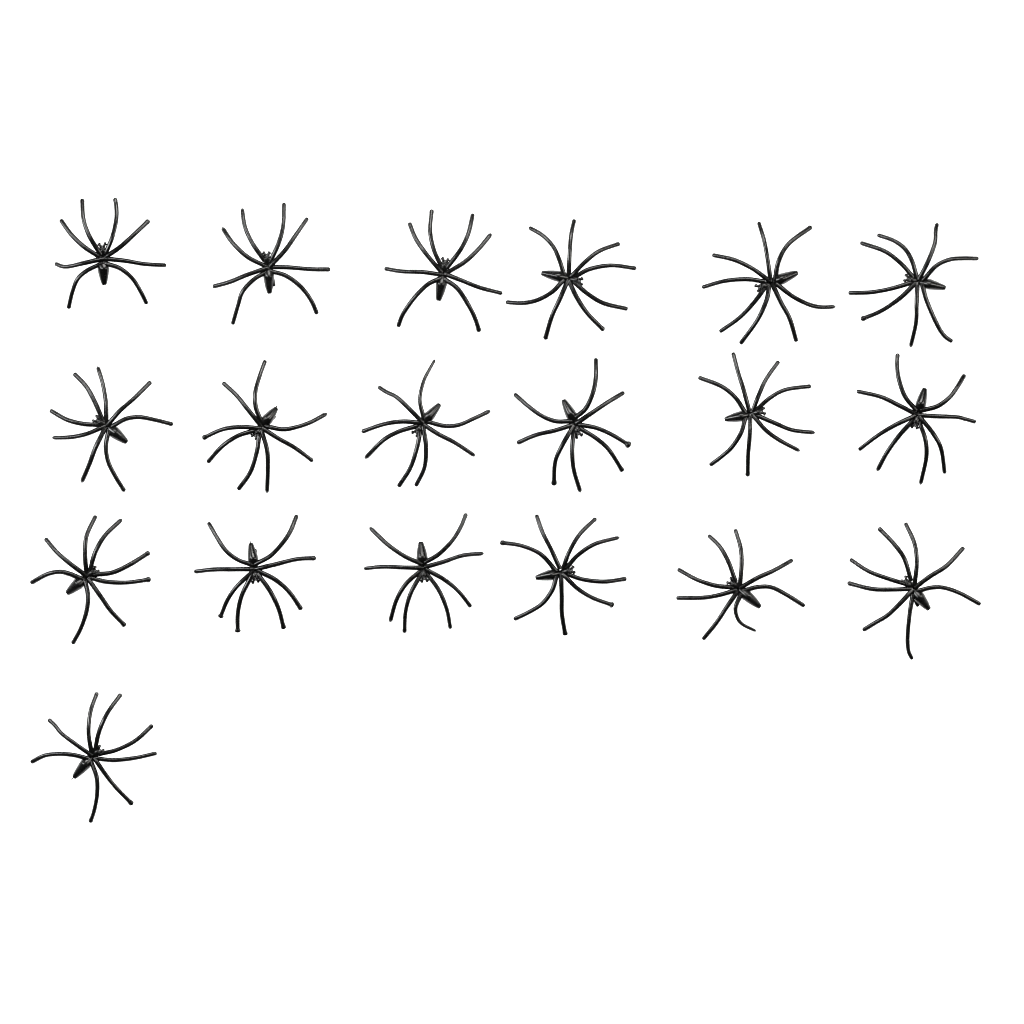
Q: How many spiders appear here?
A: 19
